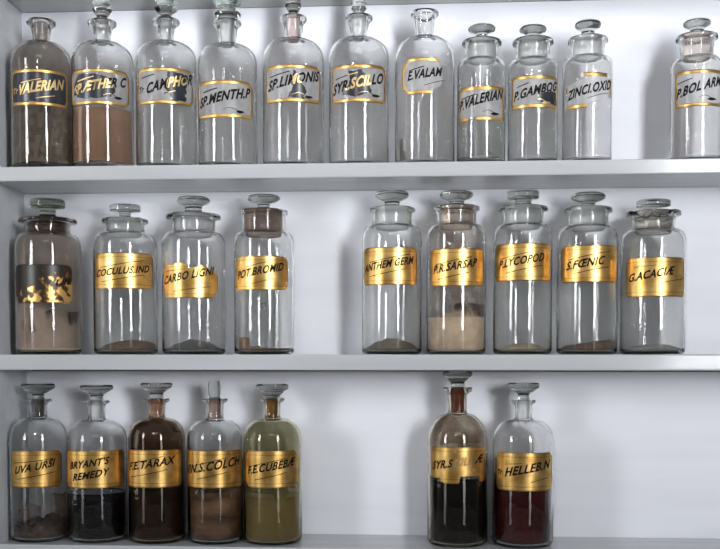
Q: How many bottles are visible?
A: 27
